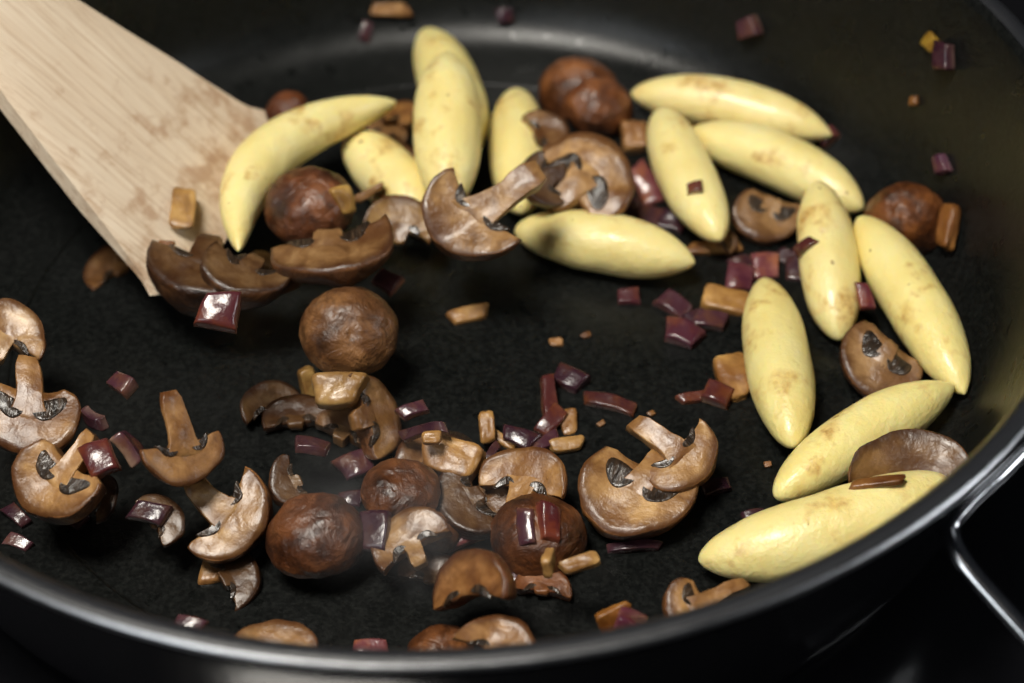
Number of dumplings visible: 14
